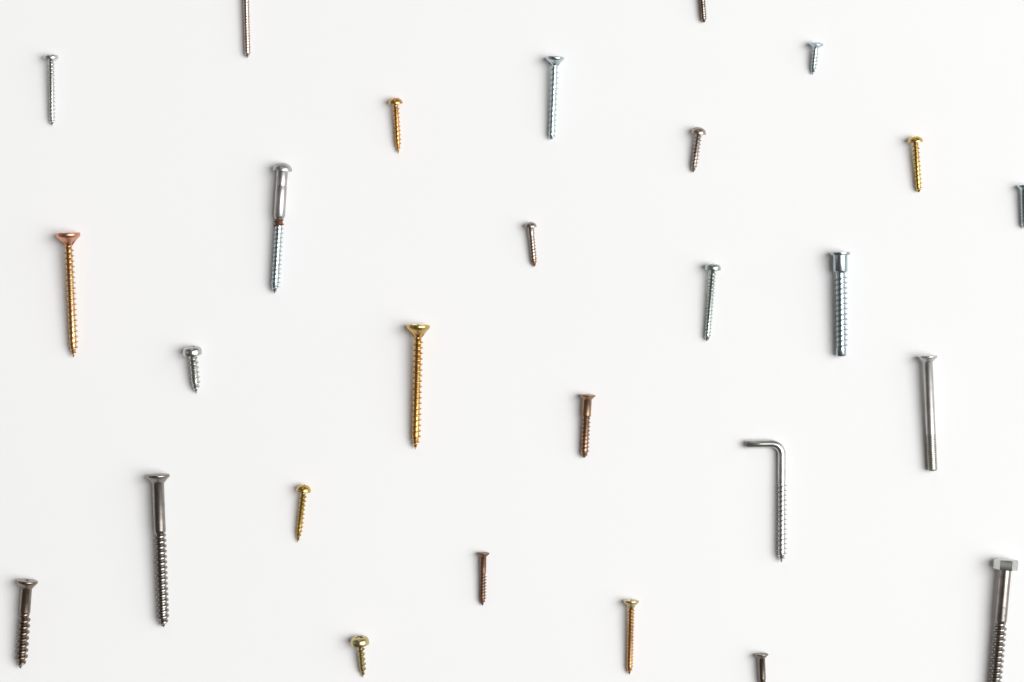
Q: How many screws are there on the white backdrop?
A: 27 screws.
